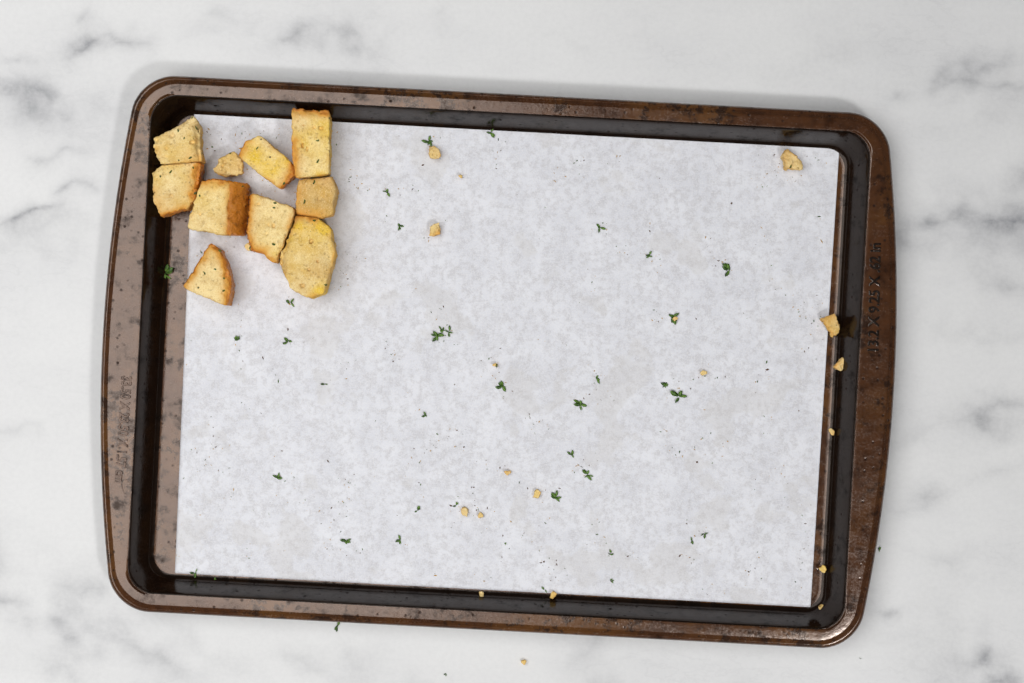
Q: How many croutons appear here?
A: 10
